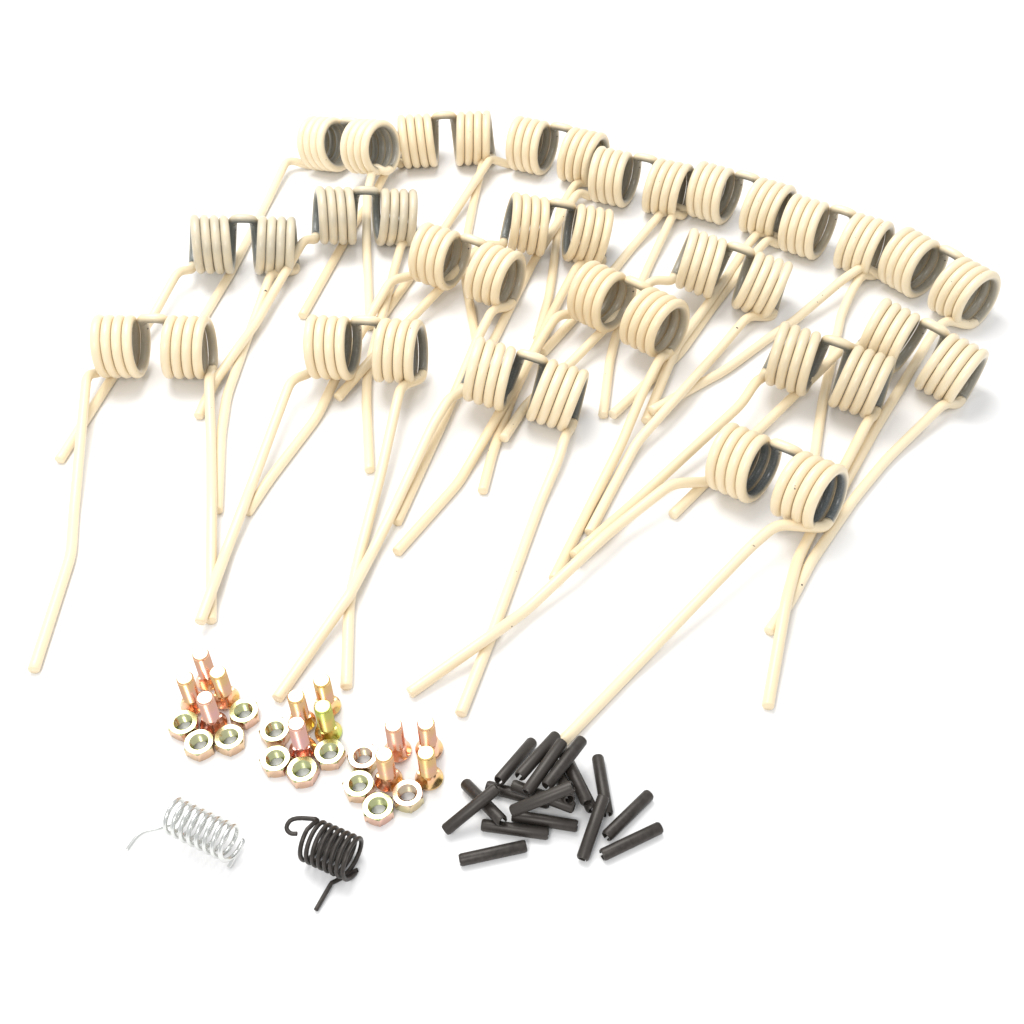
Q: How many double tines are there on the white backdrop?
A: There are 19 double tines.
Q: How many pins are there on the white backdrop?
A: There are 19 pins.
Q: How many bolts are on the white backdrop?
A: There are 12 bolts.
